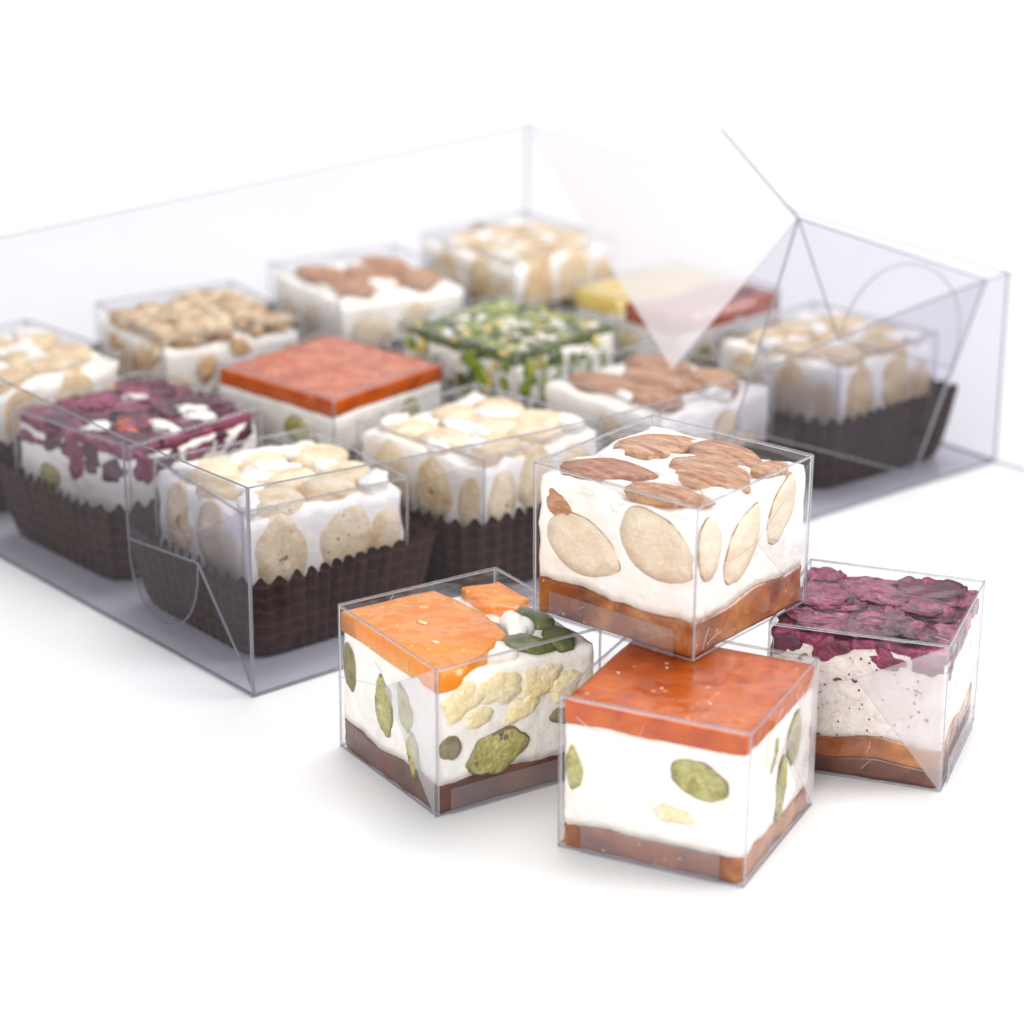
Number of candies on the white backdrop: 16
